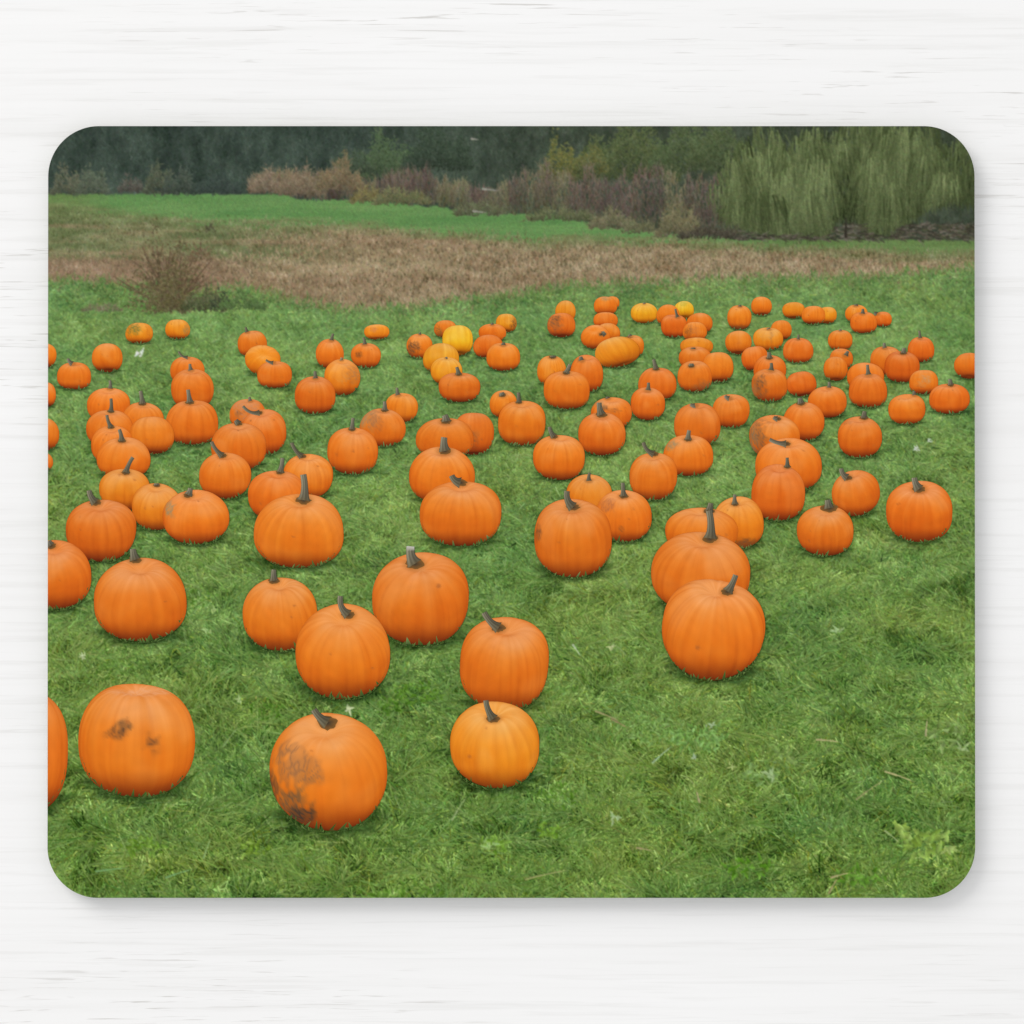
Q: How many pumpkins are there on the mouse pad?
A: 140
